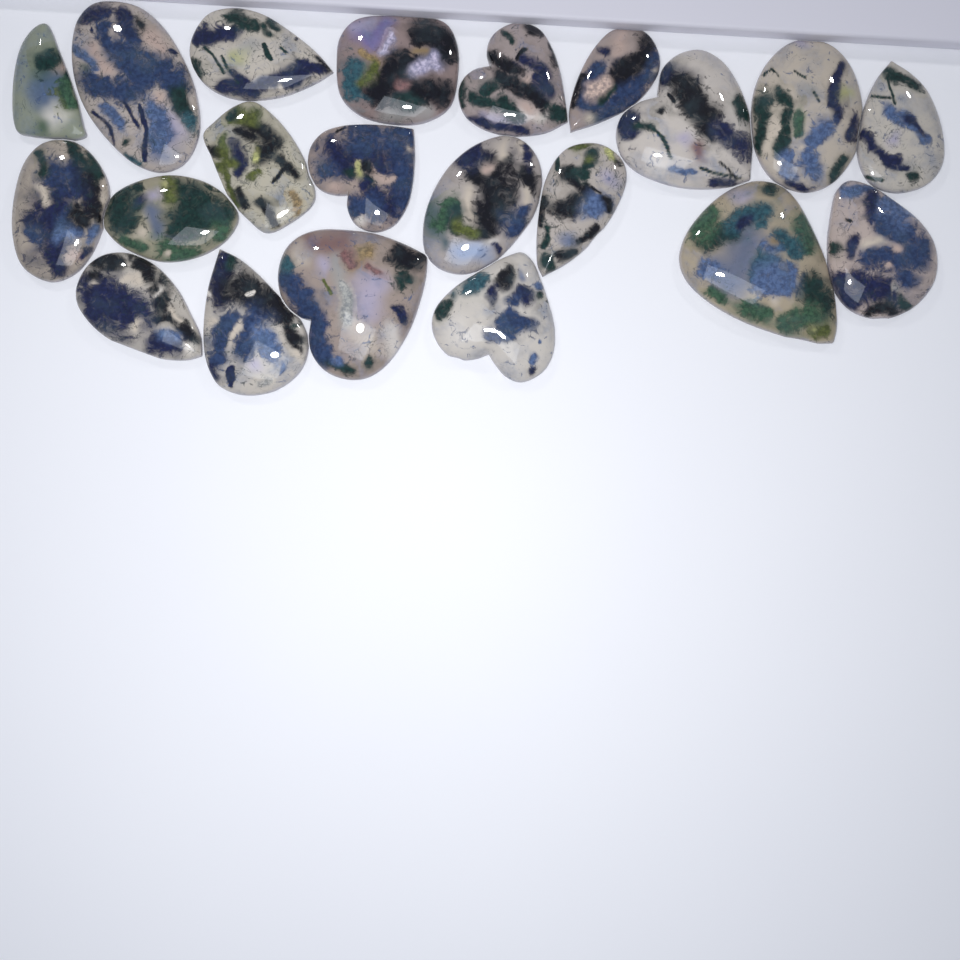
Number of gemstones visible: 21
